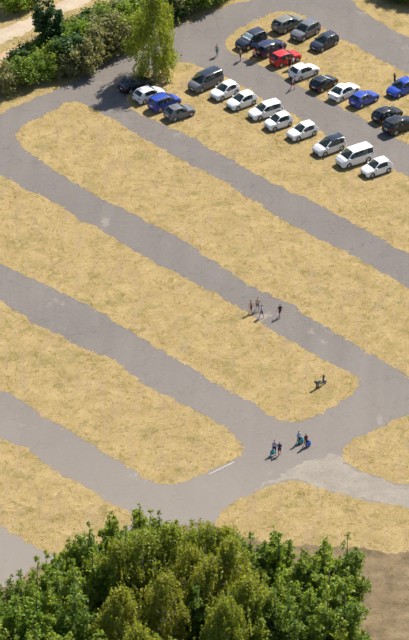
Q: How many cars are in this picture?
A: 26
